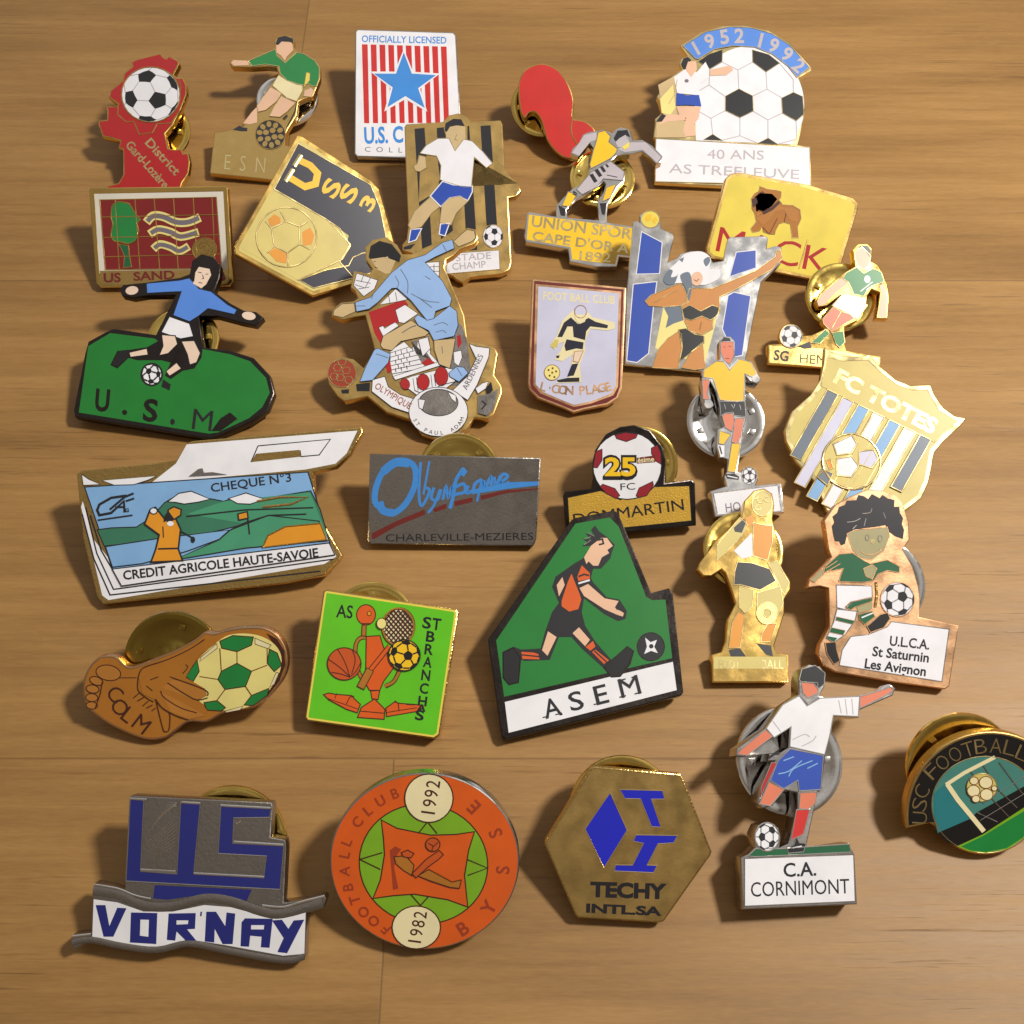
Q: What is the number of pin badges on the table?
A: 30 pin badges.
